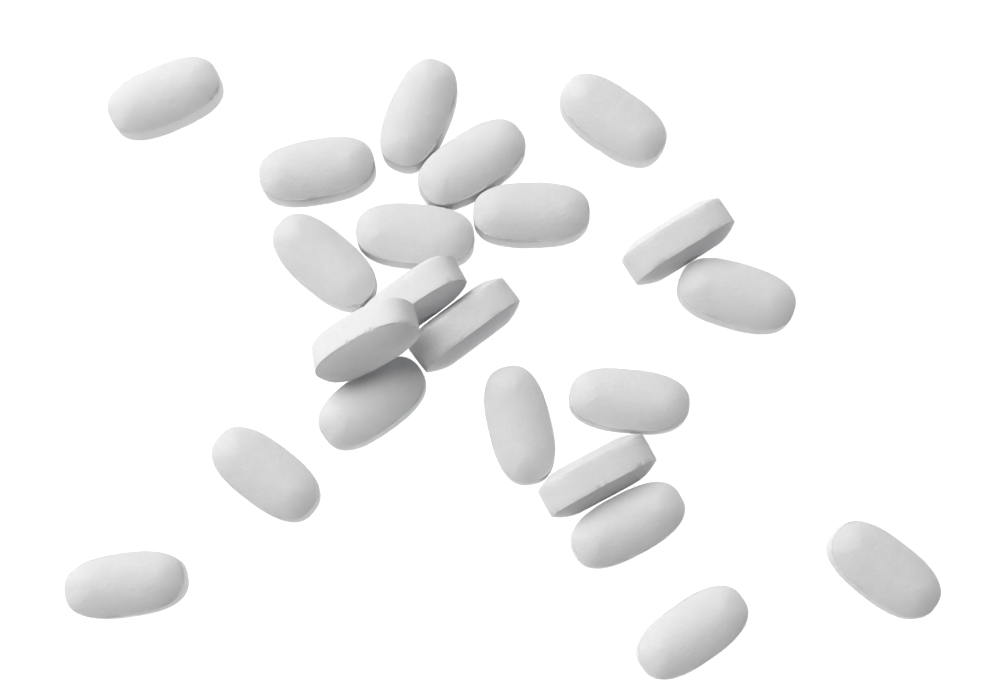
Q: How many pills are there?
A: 22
